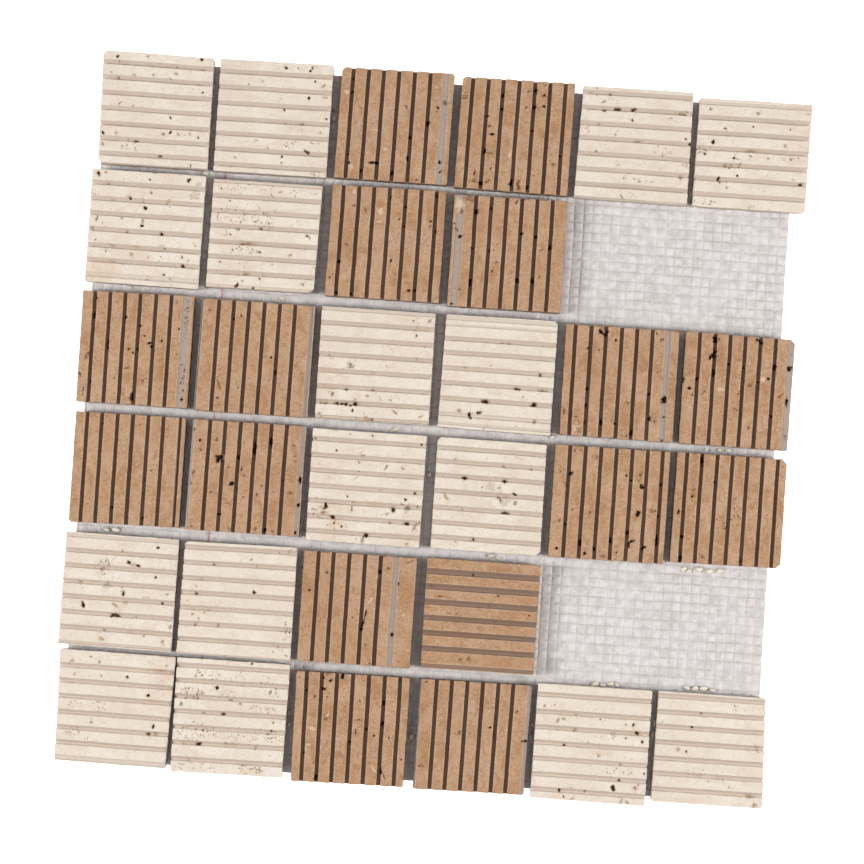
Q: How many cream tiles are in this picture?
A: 16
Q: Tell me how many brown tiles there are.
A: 16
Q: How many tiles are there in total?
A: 32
